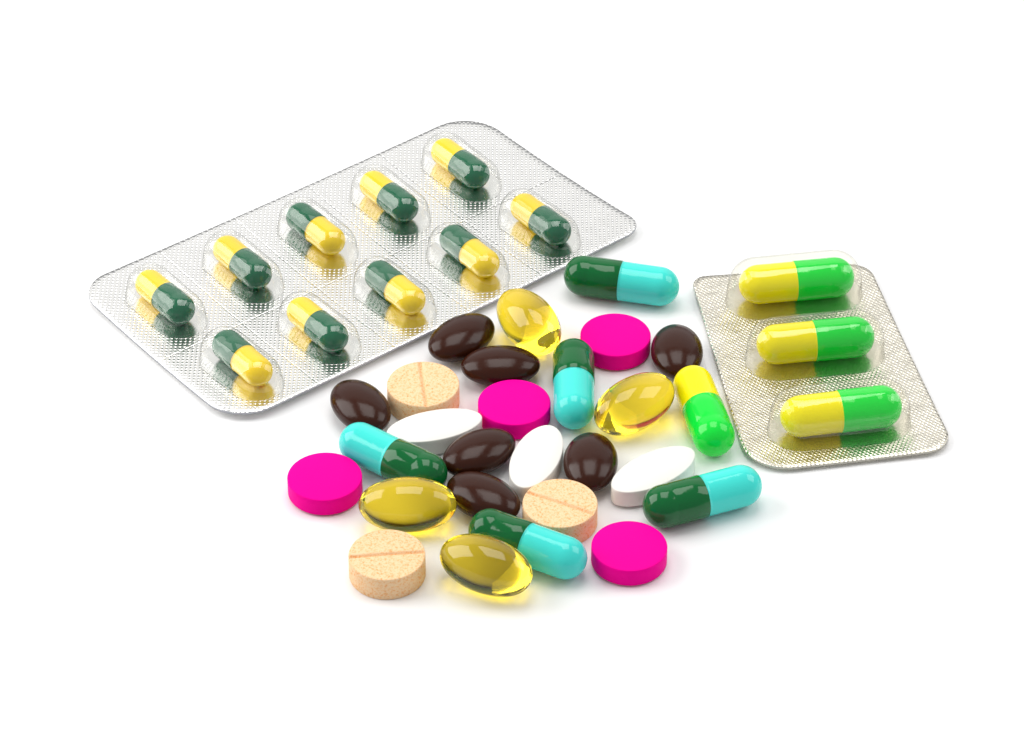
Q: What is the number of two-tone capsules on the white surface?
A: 19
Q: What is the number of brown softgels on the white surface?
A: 7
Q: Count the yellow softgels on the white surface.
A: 4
